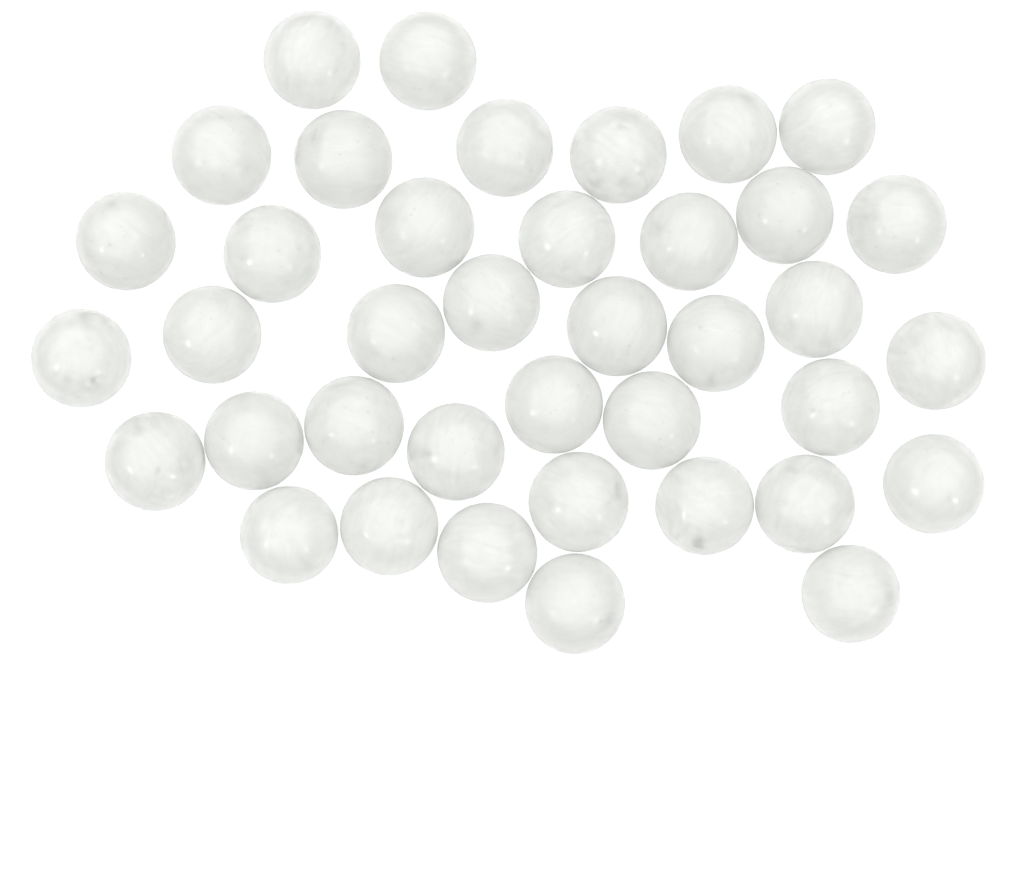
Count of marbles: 39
